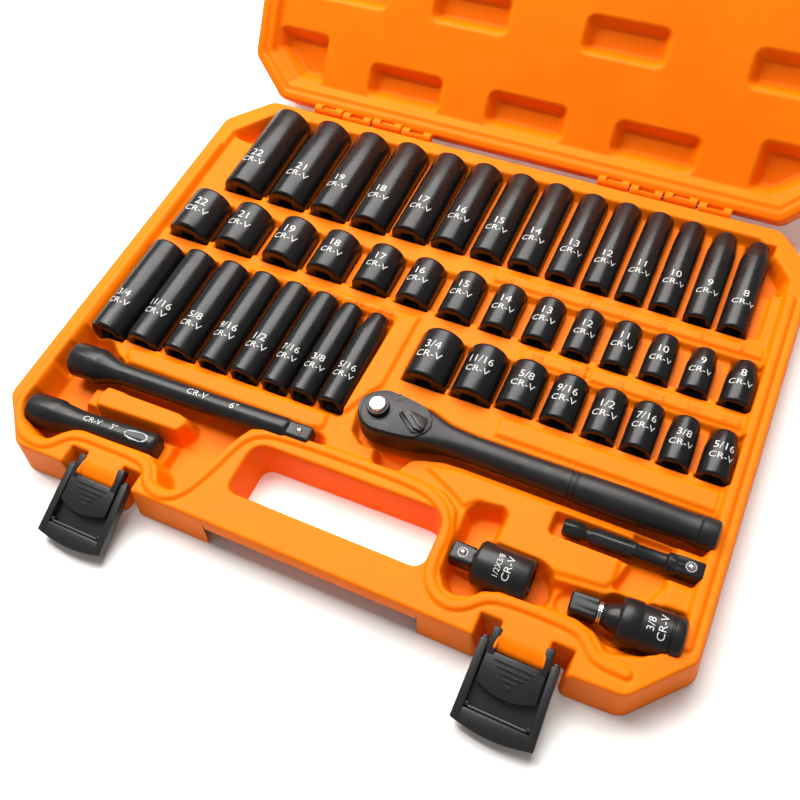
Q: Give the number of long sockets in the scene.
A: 22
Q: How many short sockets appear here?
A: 22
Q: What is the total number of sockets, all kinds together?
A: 44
